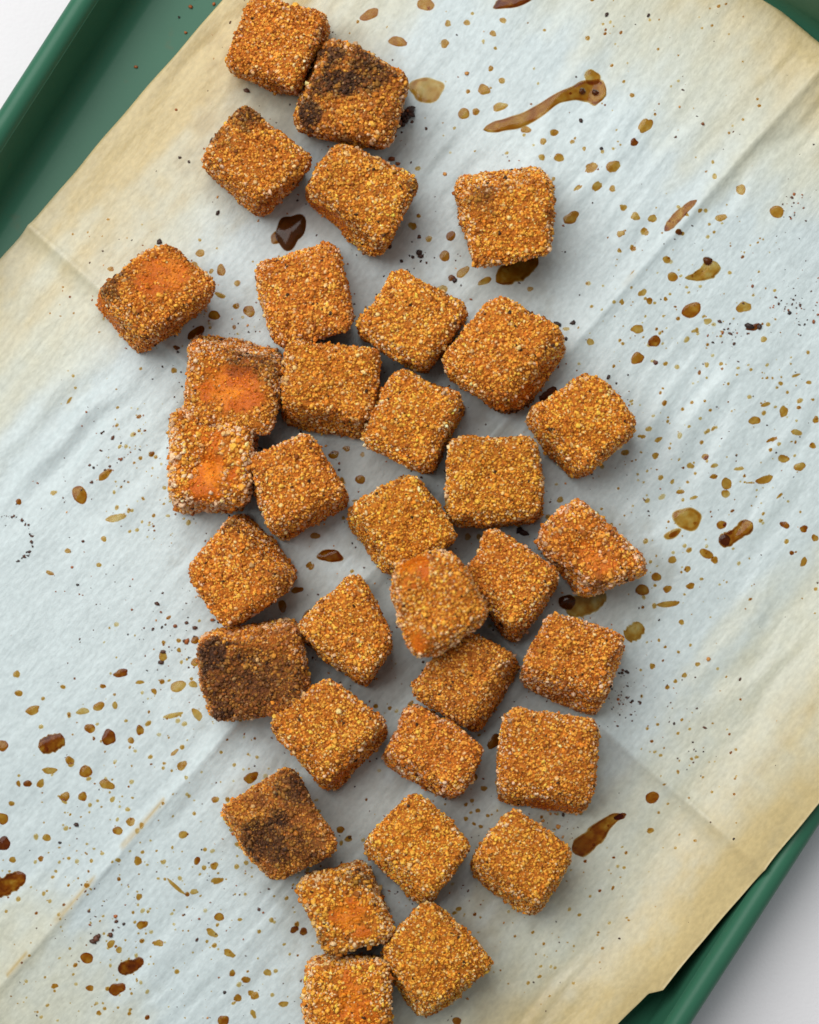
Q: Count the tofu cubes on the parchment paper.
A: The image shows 34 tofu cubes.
